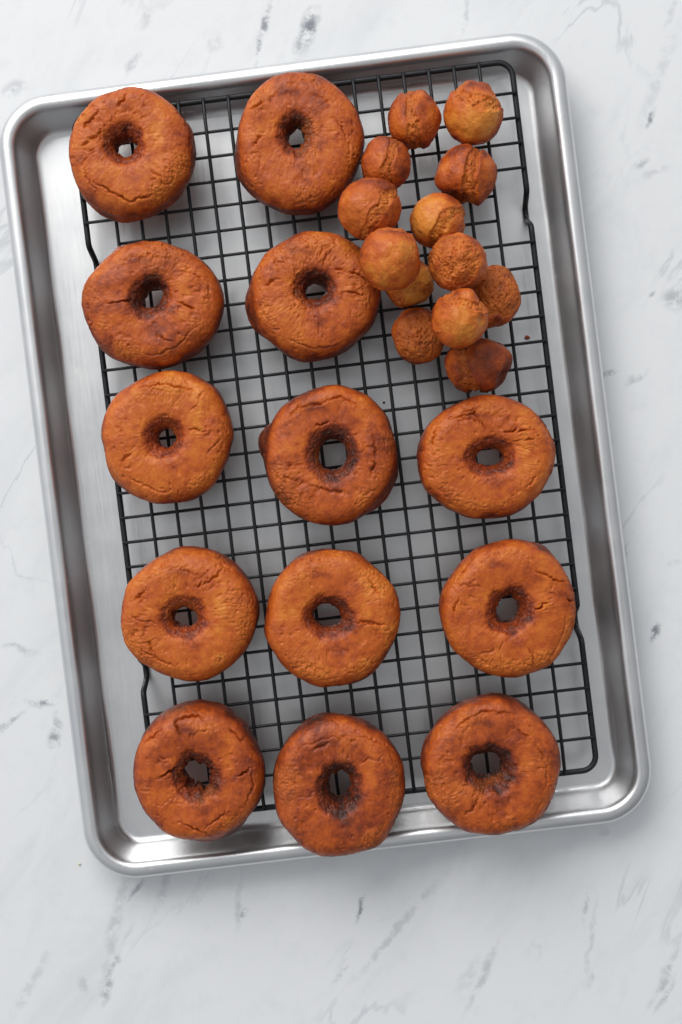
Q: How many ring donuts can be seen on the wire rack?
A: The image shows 13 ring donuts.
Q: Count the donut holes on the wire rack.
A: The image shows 13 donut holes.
